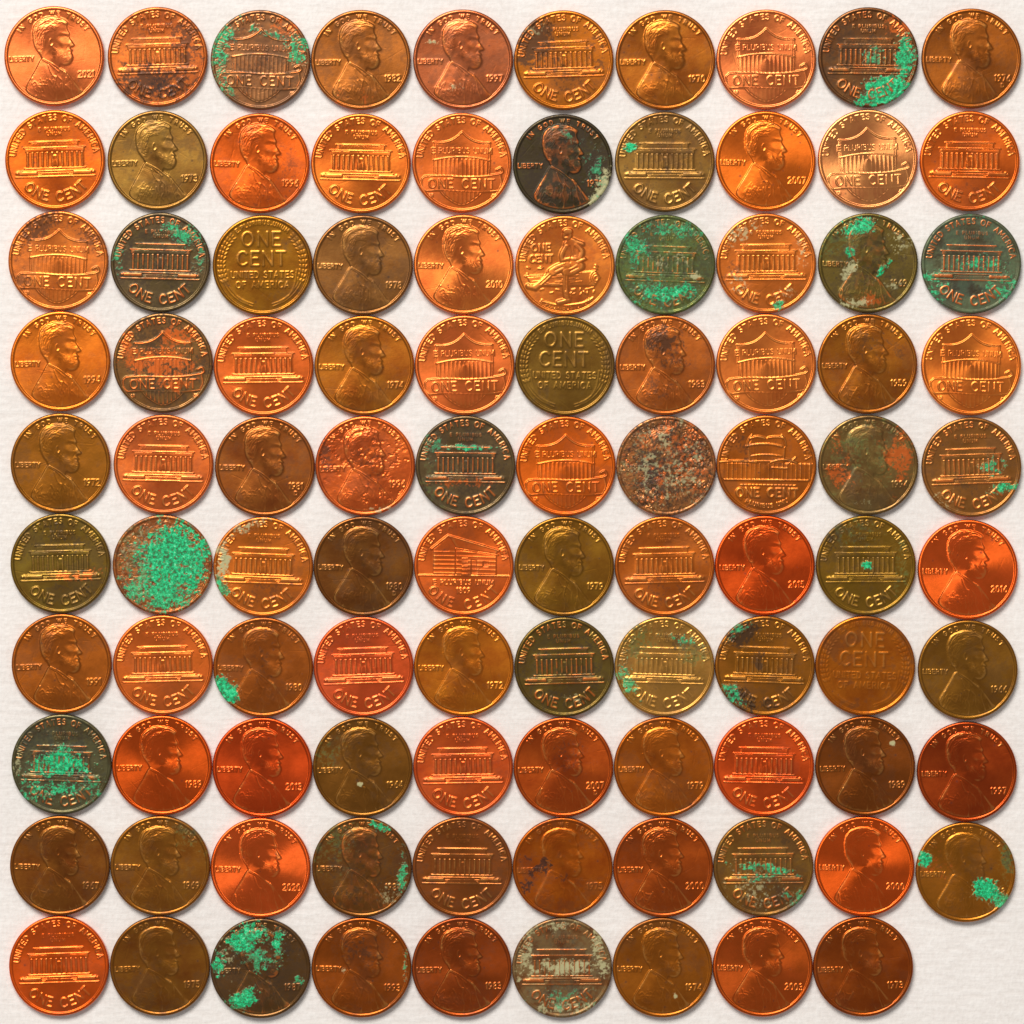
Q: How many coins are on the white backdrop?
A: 99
